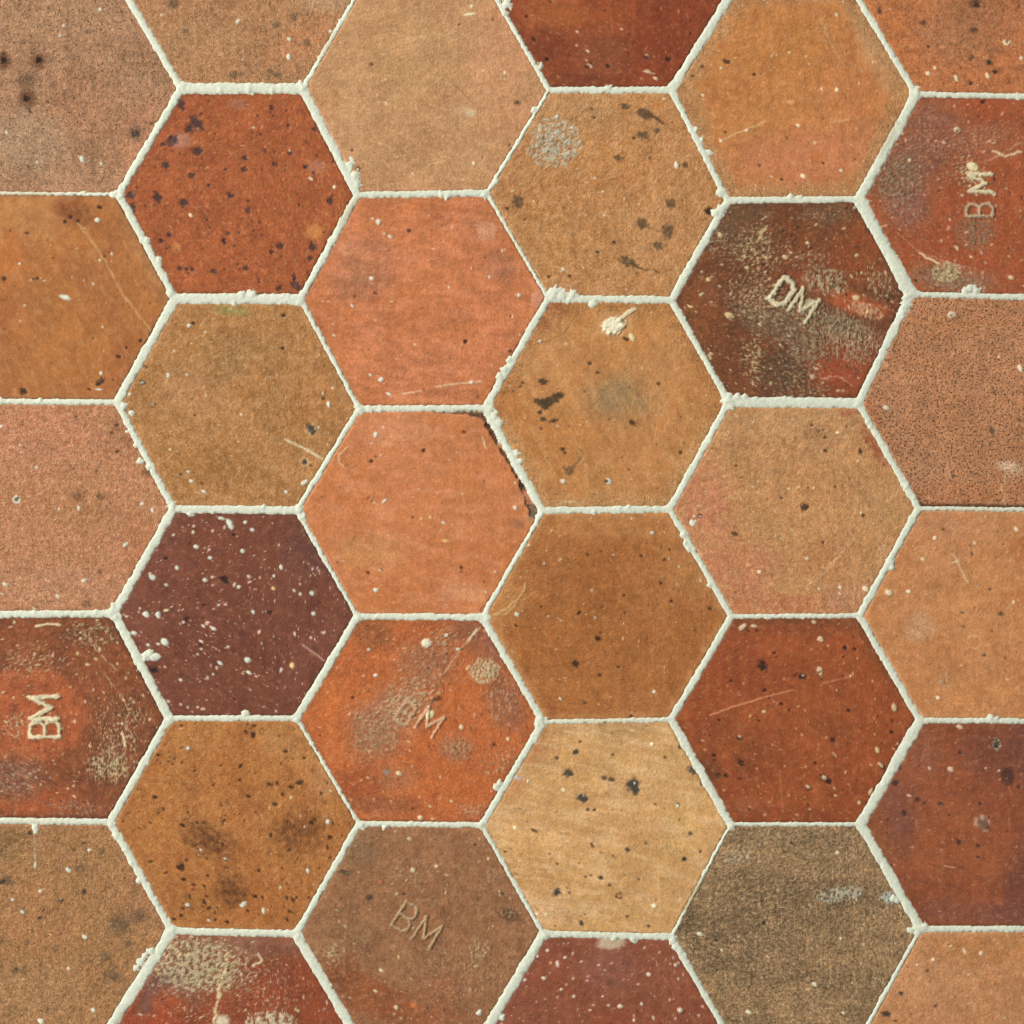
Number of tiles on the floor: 33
